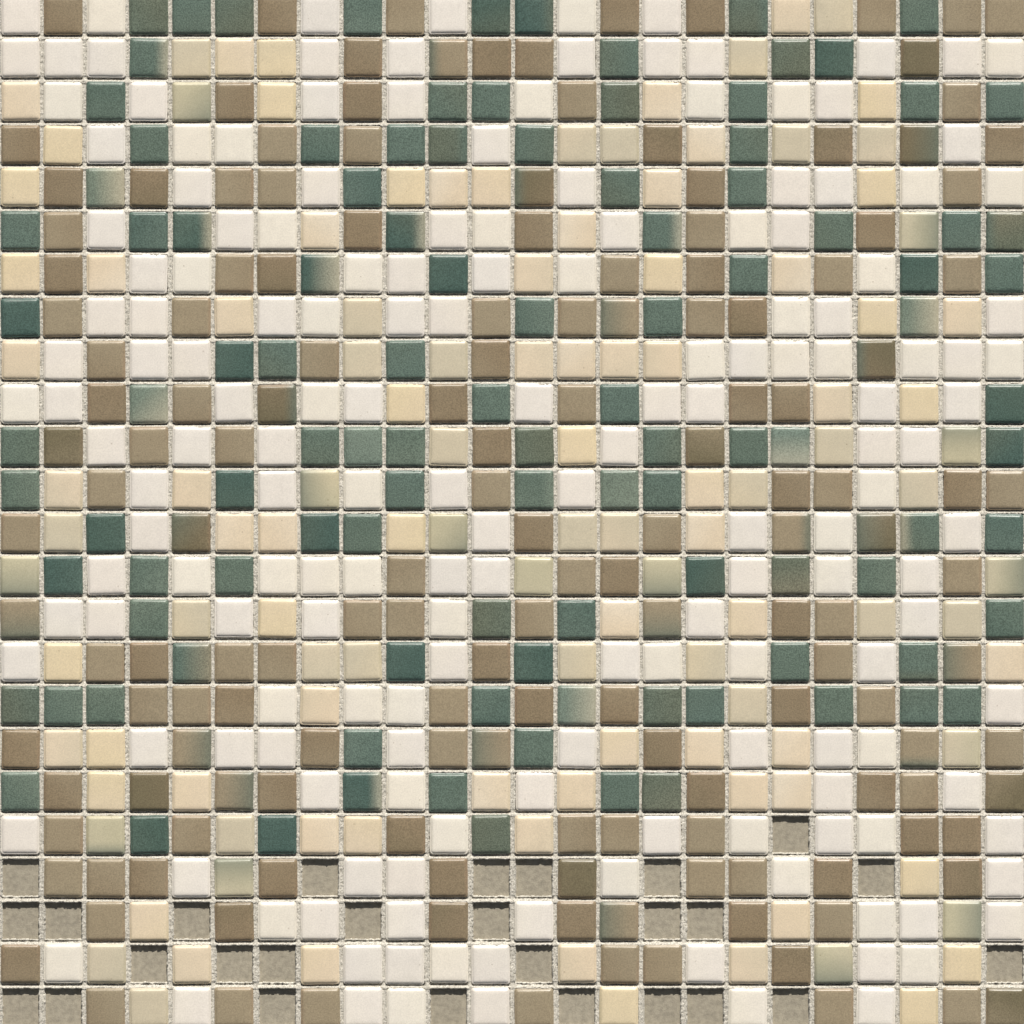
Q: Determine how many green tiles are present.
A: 108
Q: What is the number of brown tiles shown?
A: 156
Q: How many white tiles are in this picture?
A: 172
